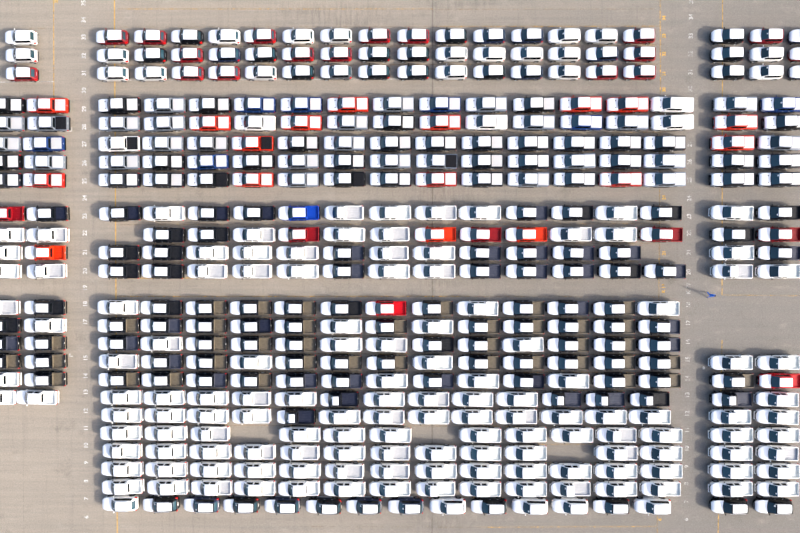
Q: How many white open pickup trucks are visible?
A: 133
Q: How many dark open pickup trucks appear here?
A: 90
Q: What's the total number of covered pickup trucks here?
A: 85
